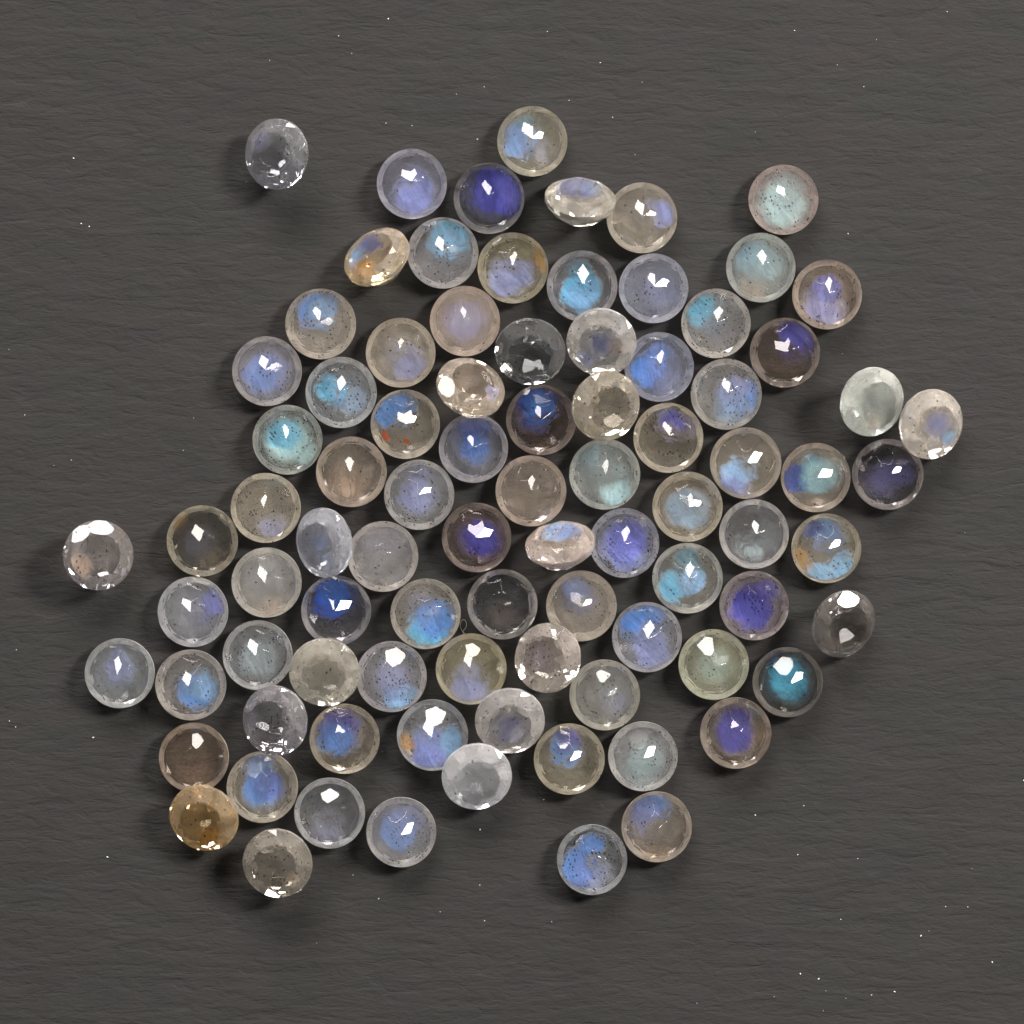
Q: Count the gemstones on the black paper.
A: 88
